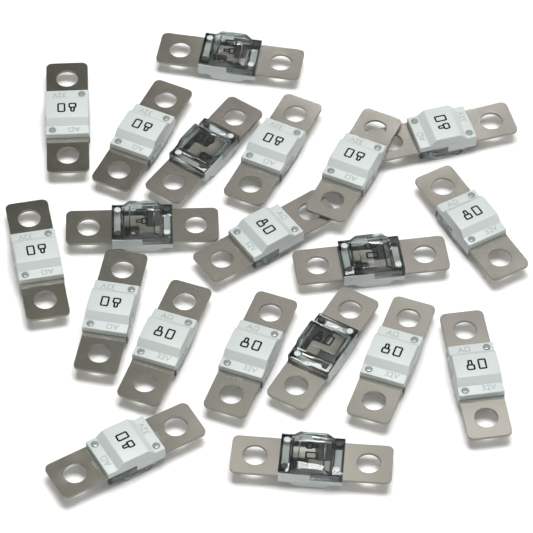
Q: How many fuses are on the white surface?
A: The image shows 20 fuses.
